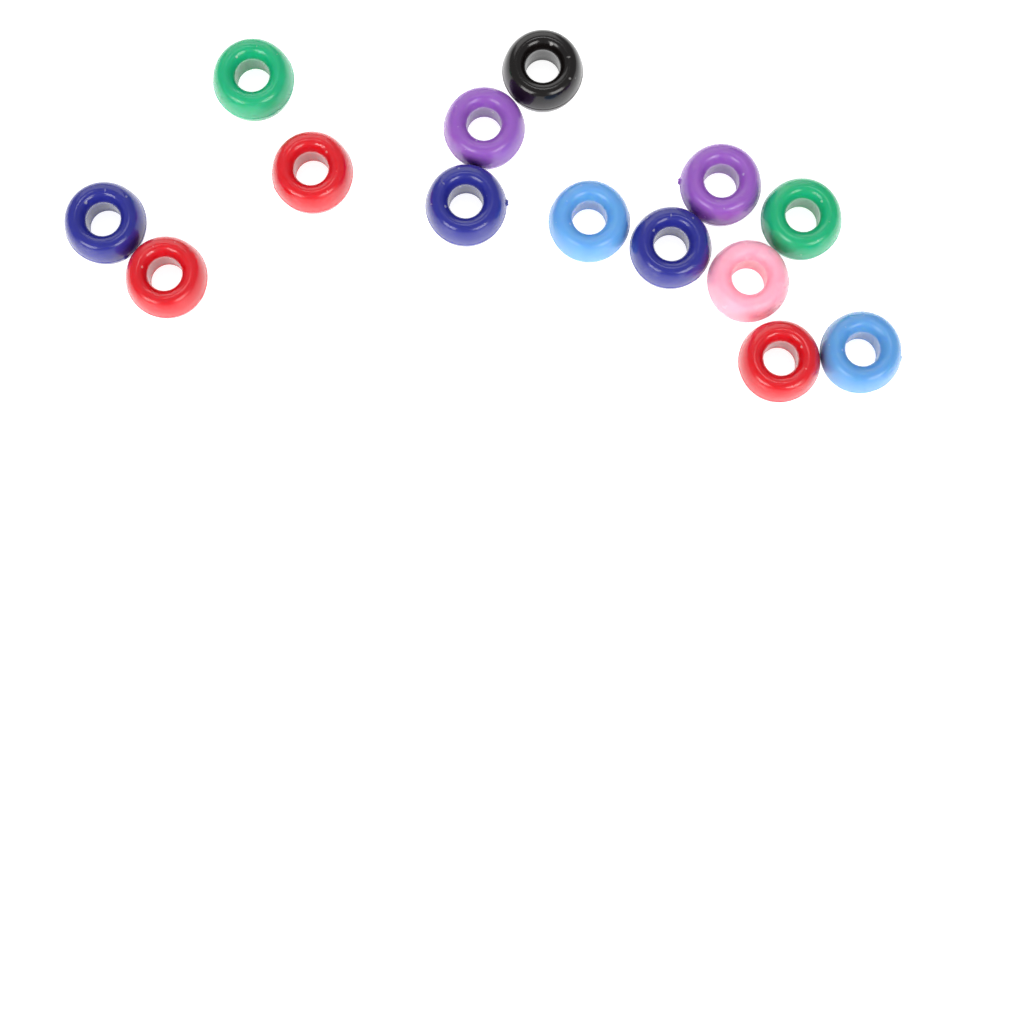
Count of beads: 14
